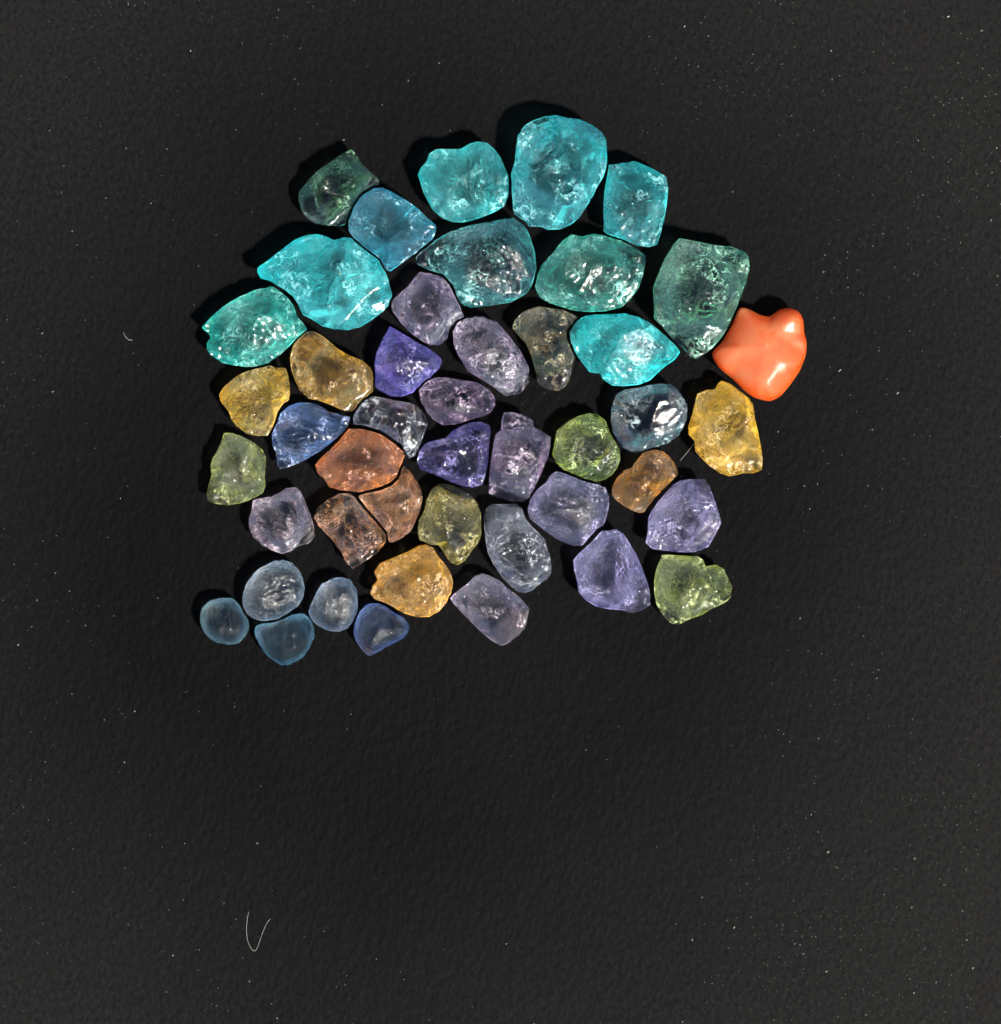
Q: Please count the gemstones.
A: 45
